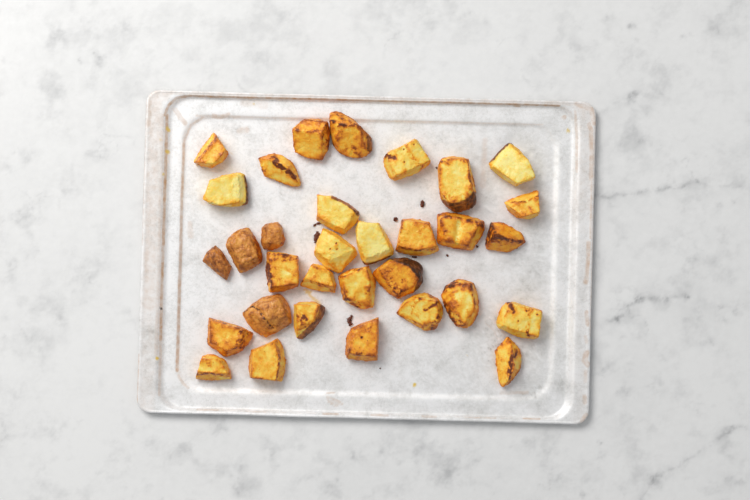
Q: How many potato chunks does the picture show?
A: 32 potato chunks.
